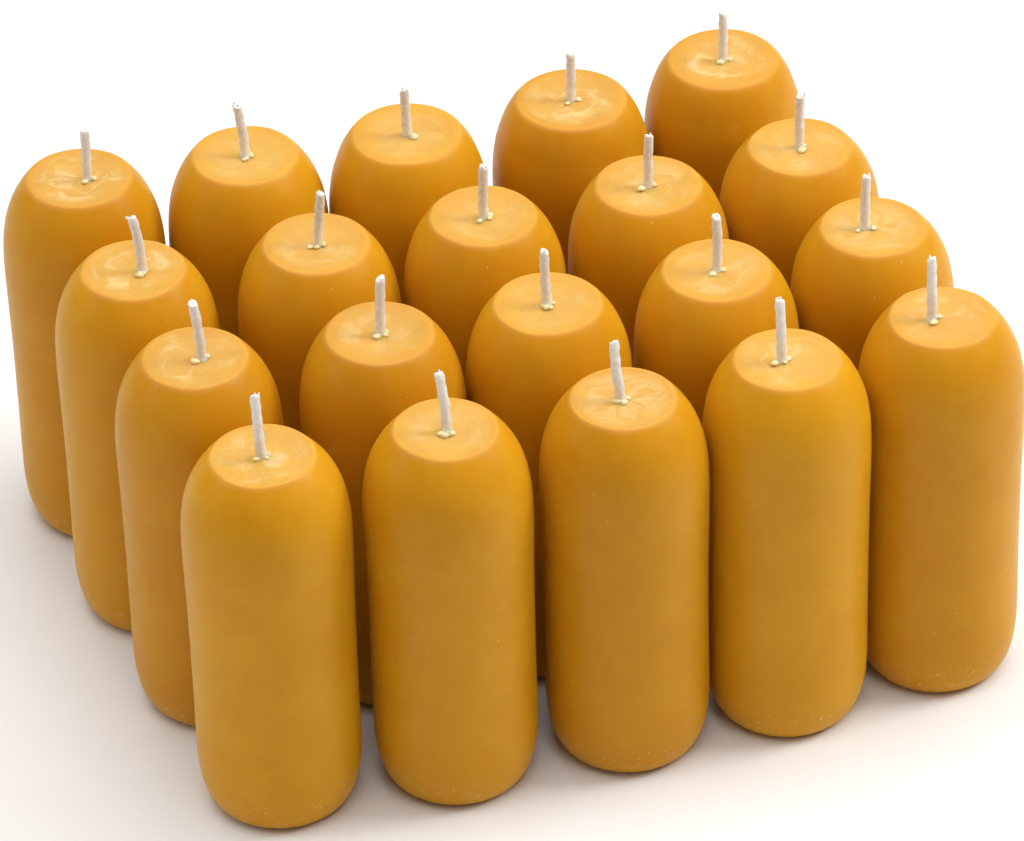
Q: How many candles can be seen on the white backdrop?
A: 20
